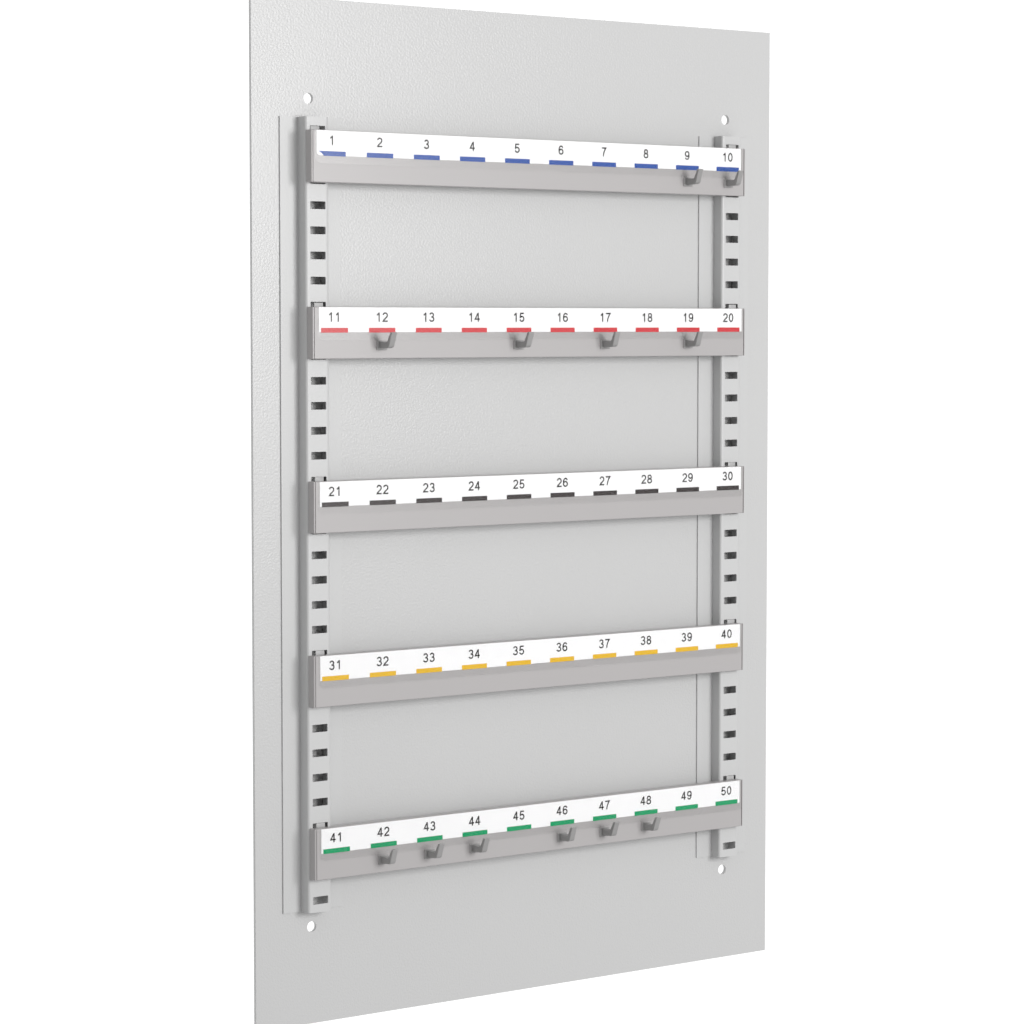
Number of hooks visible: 12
